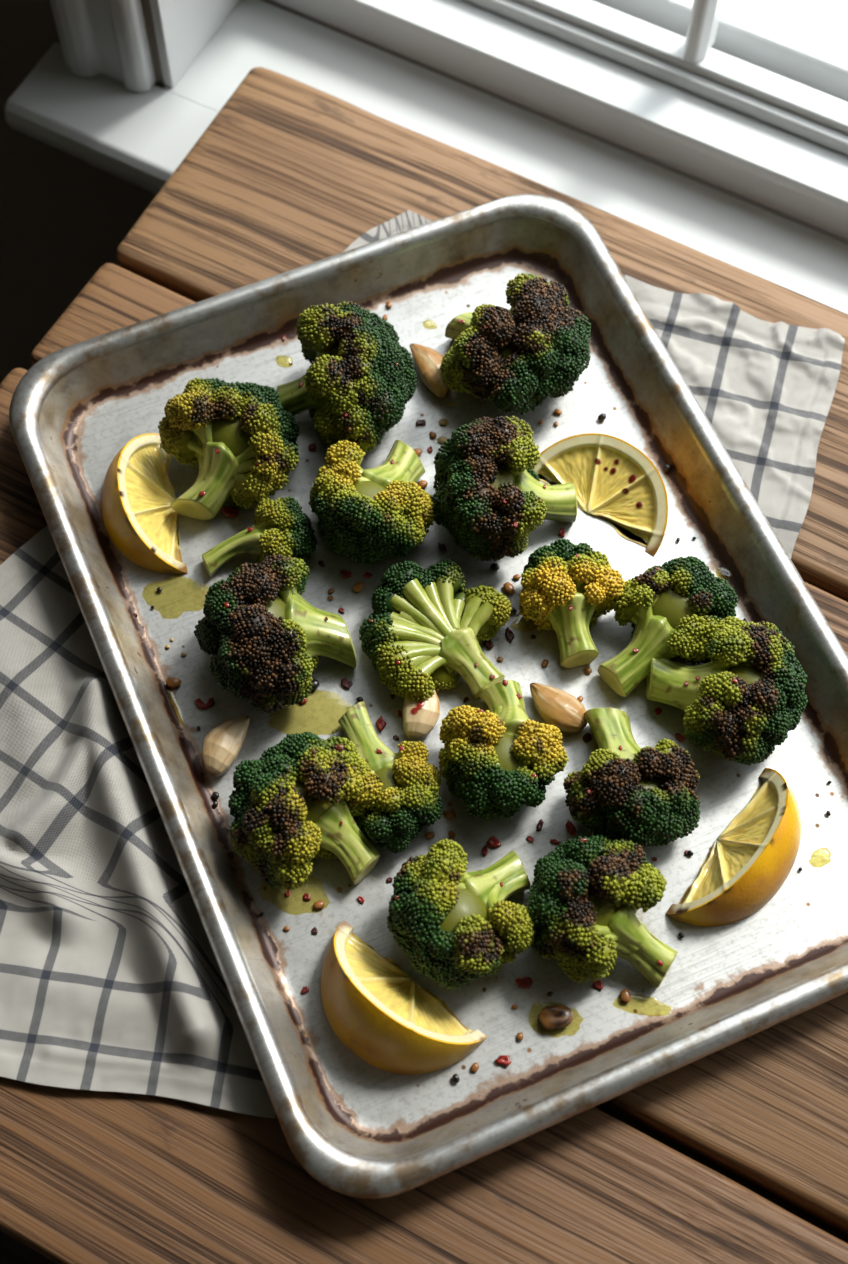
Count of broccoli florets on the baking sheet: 17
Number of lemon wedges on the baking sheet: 4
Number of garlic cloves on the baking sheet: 4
